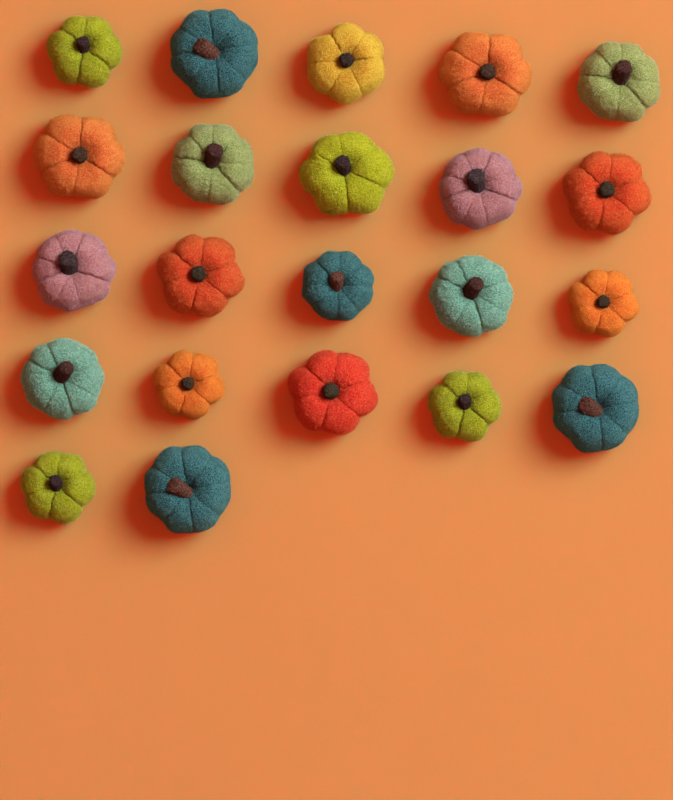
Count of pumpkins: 22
